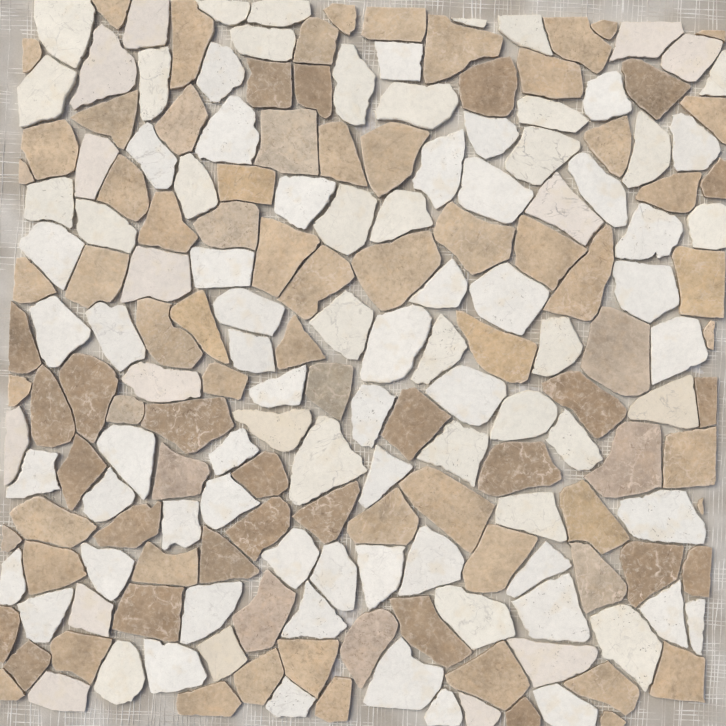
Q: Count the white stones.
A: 99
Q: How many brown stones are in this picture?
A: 95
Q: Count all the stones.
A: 194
